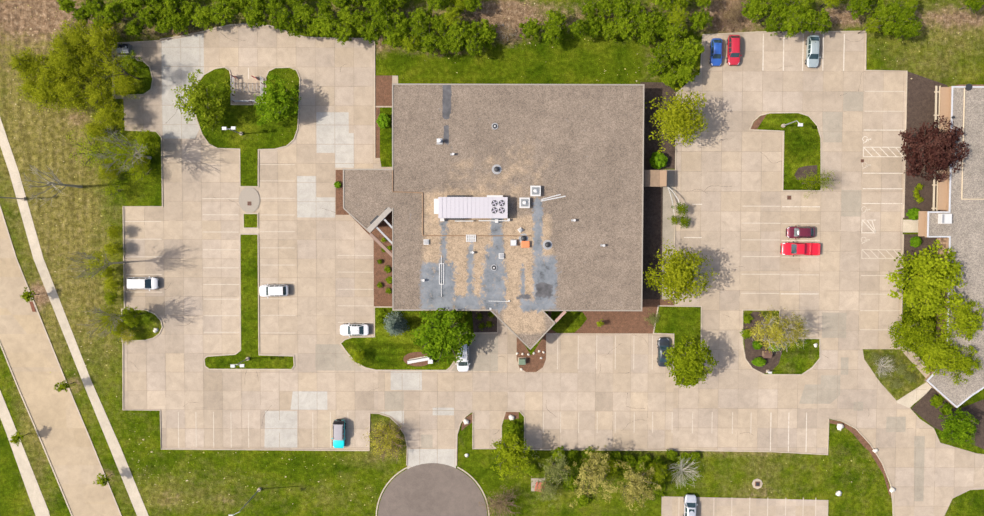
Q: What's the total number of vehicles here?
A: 12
